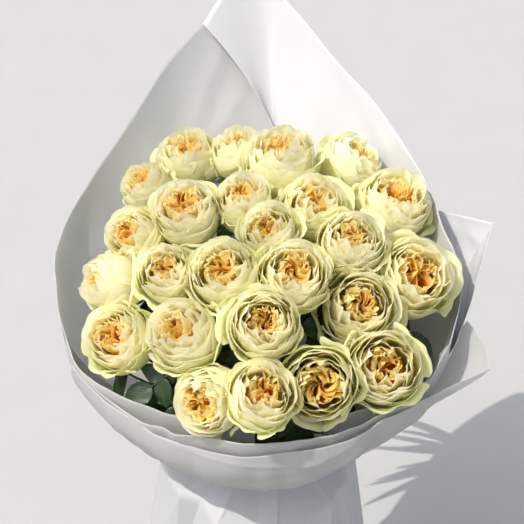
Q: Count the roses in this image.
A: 25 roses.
